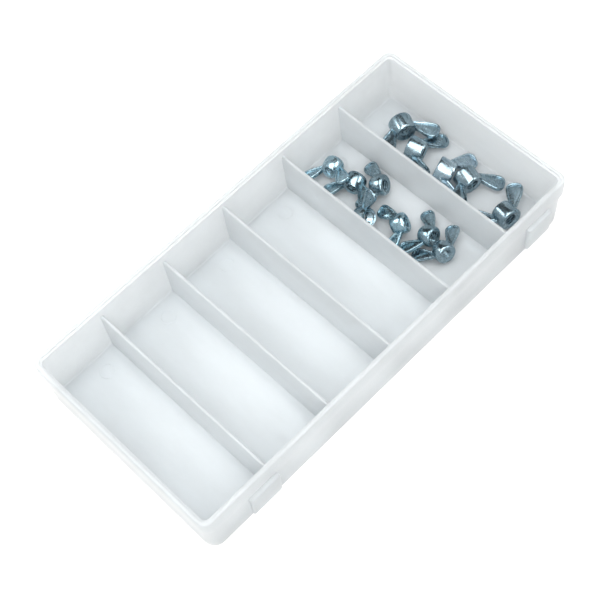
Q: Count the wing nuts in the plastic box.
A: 12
